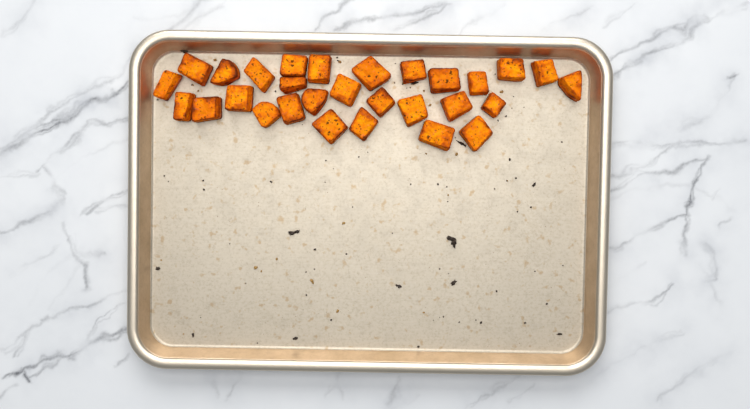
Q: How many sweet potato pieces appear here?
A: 29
